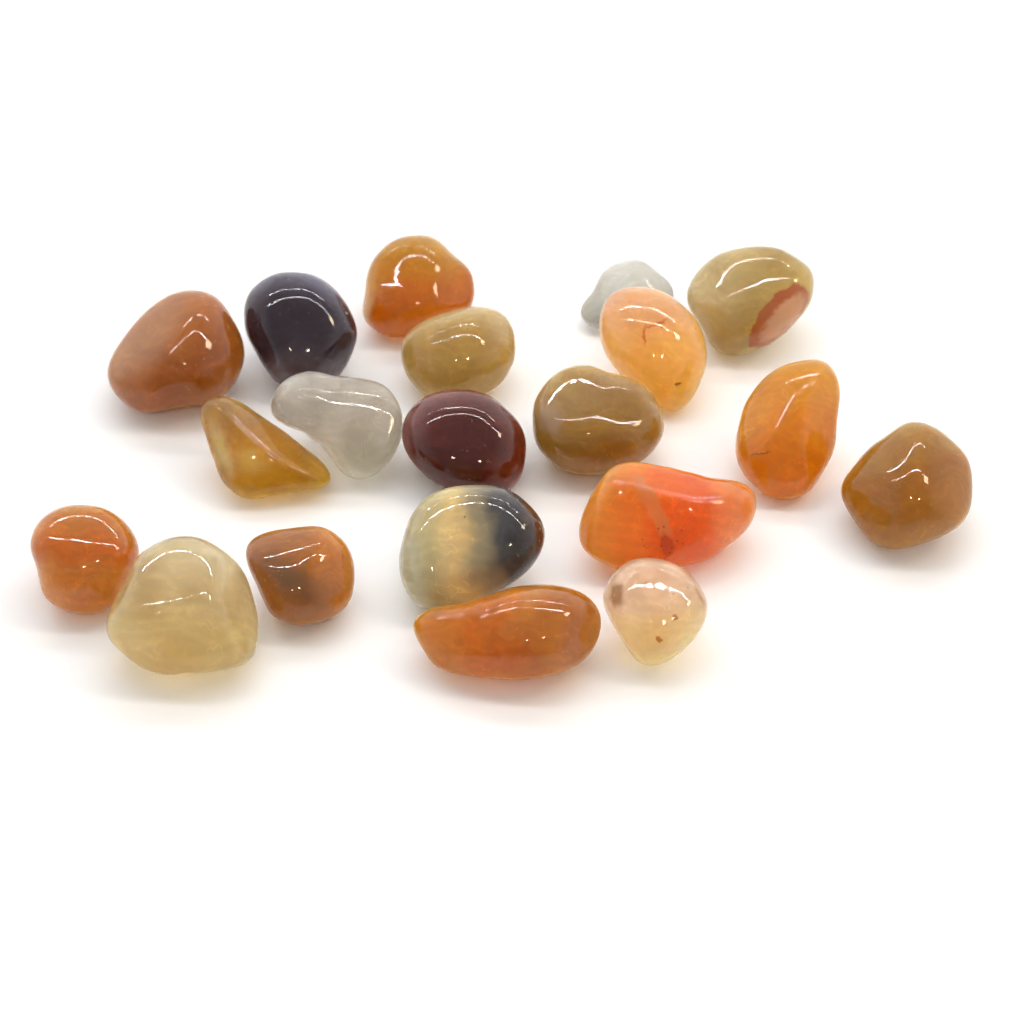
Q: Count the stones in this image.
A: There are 20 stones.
